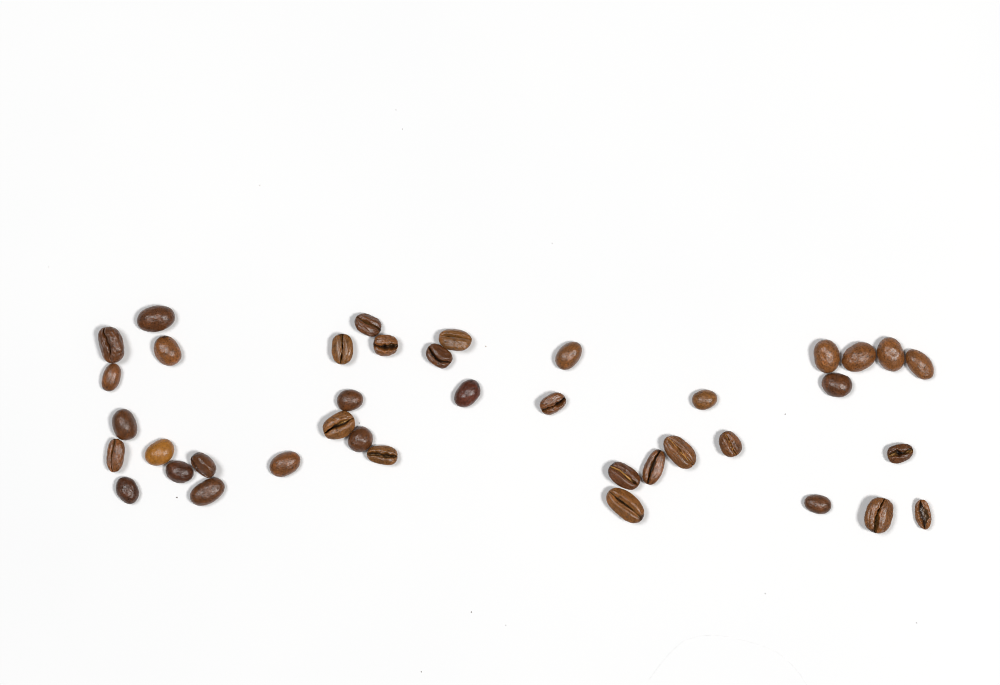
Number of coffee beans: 39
